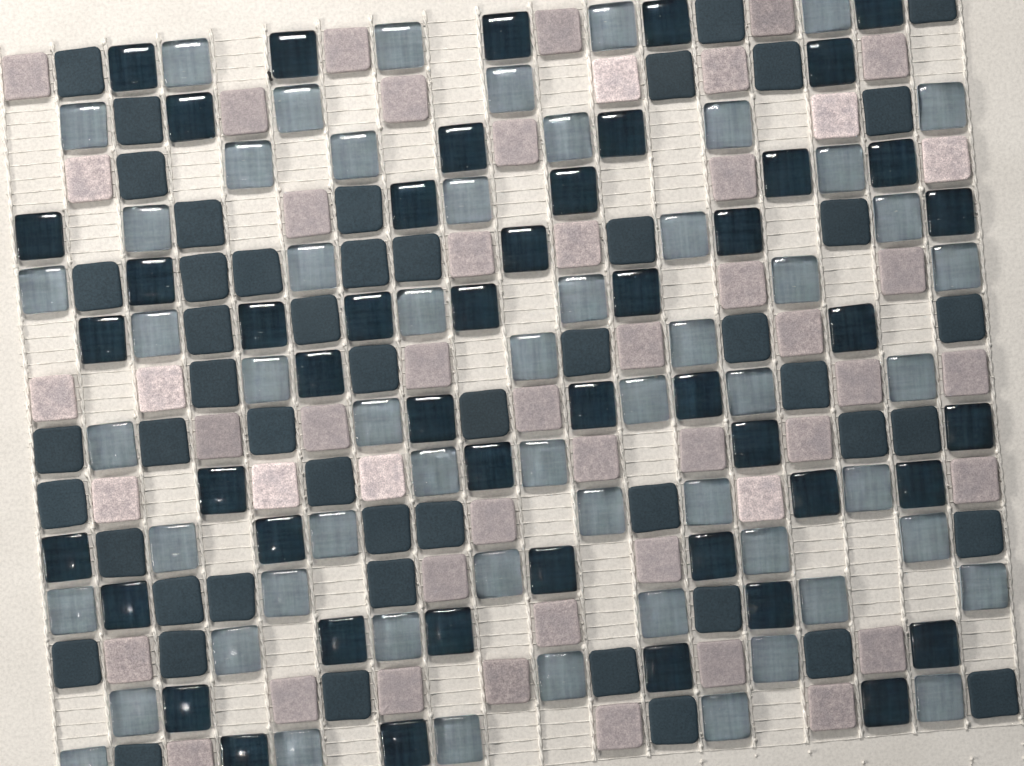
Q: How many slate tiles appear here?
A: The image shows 50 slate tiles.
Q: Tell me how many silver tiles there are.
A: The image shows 57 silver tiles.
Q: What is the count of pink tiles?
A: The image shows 50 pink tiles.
